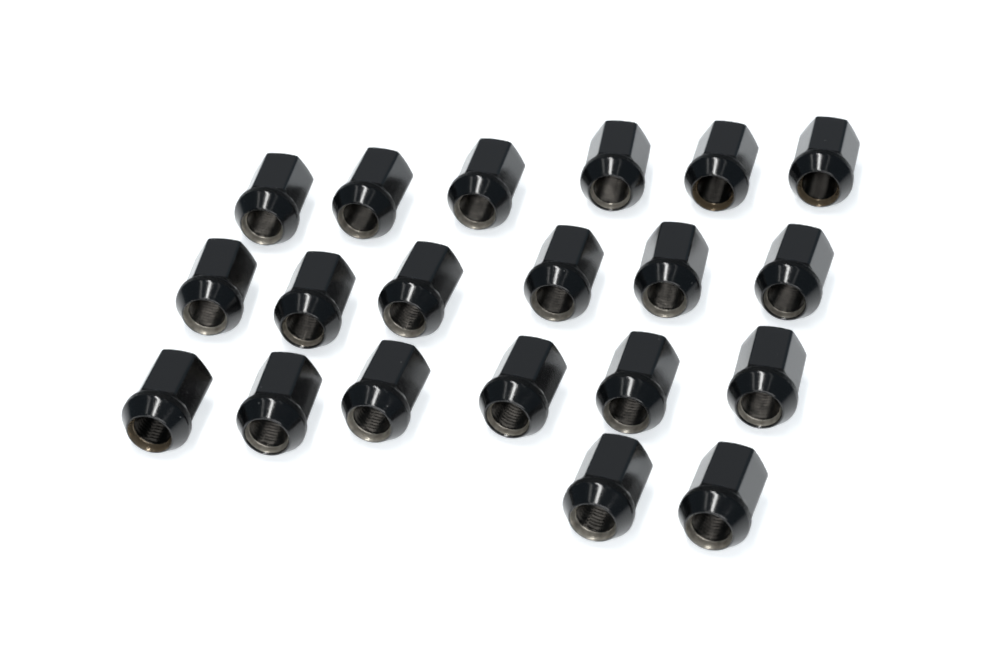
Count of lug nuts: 20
